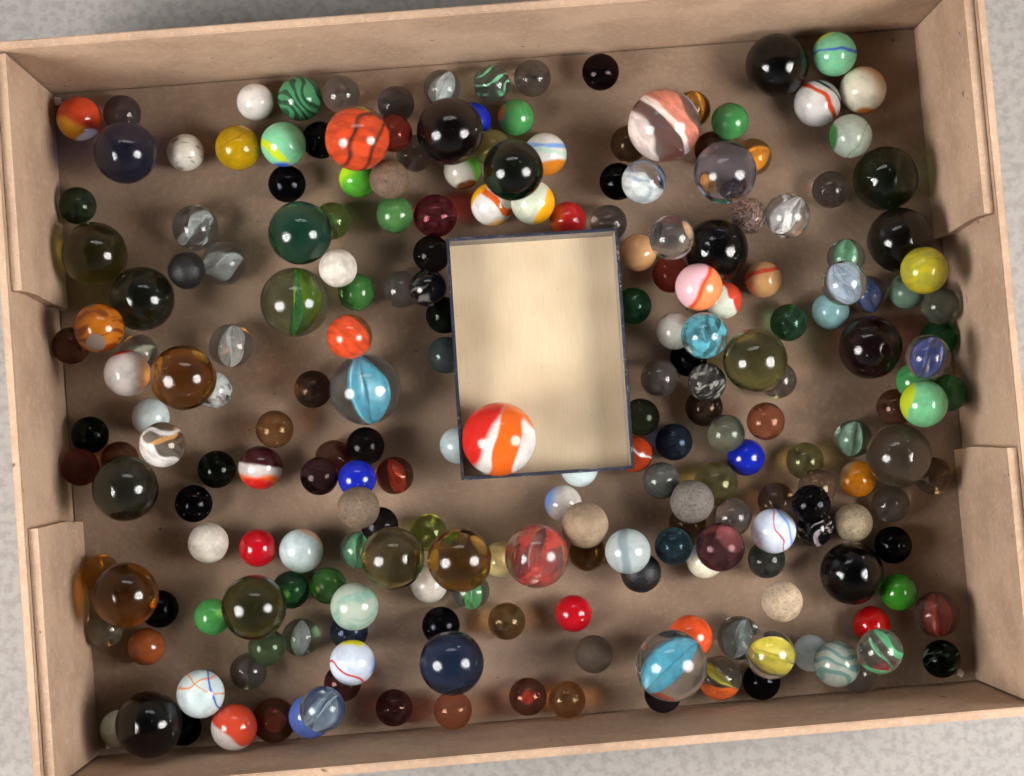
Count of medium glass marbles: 47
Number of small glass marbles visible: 135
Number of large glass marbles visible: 30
